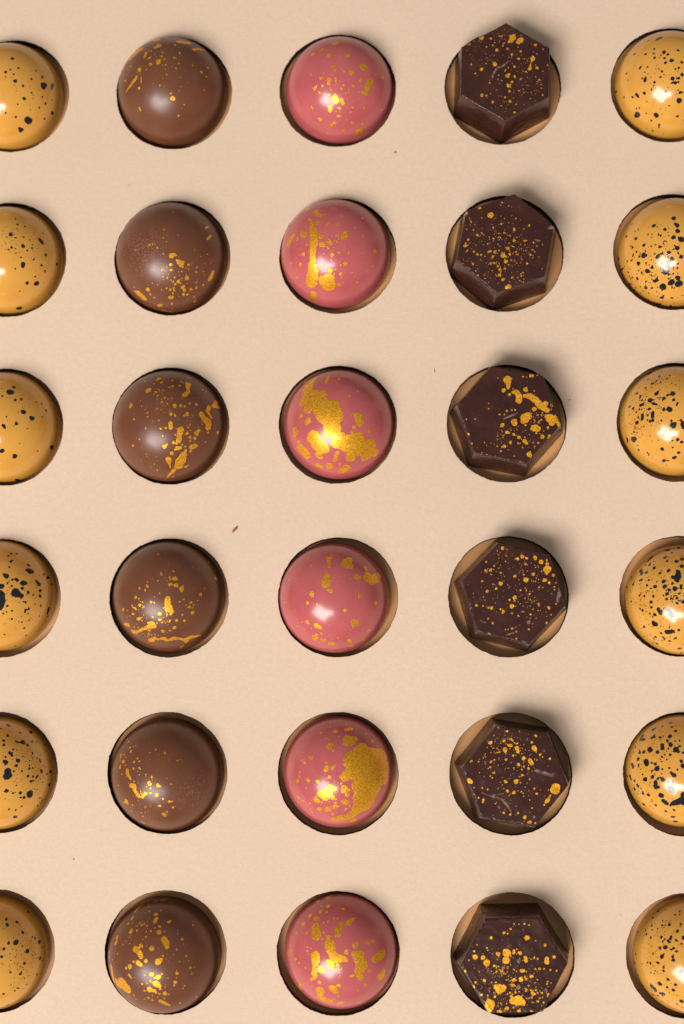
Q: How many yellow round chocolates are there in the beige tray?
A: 12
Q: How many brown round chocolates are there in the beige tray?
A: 6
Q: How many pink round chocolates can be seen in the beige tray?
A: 6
